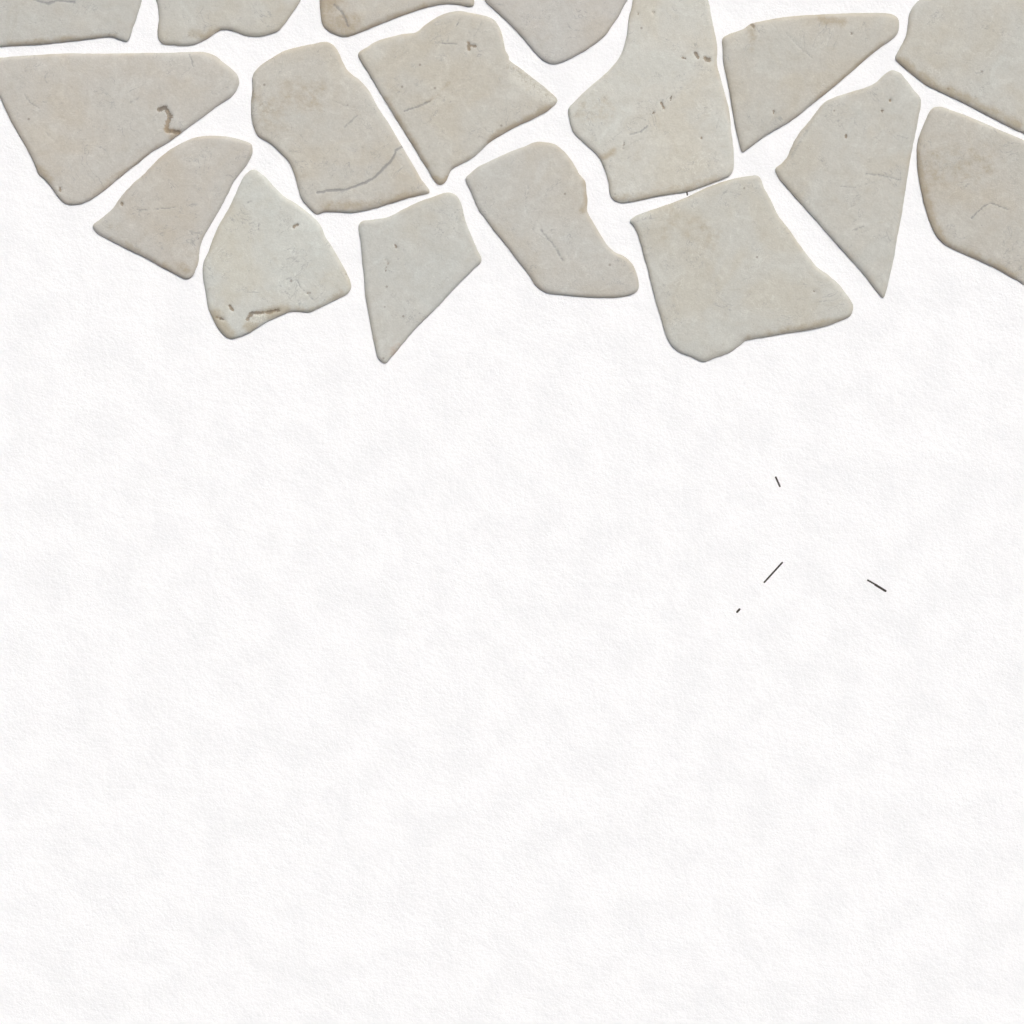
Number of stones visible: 17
